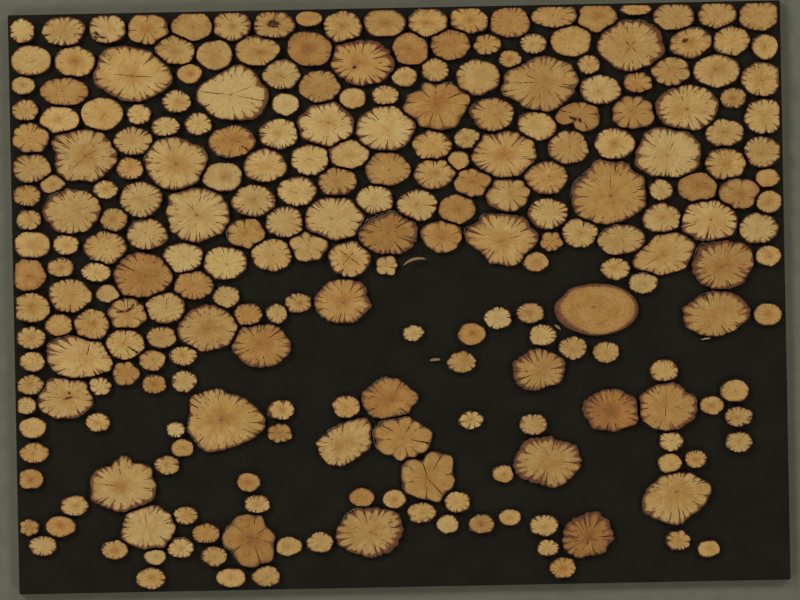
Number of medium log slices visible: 95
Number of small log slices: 118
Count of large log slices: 45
